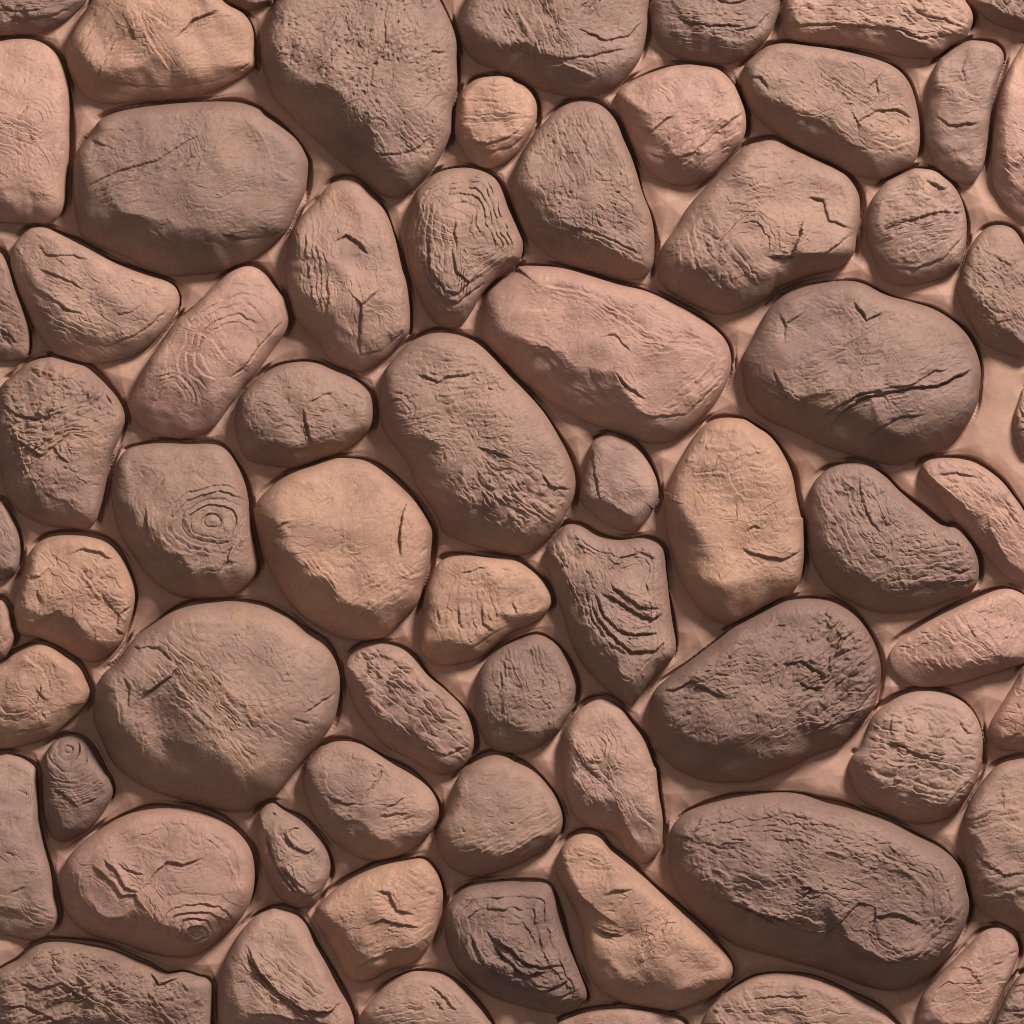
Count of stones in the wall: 68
